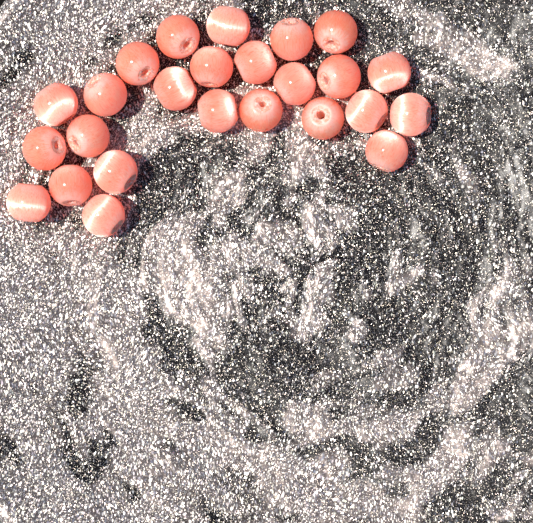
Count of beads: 25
